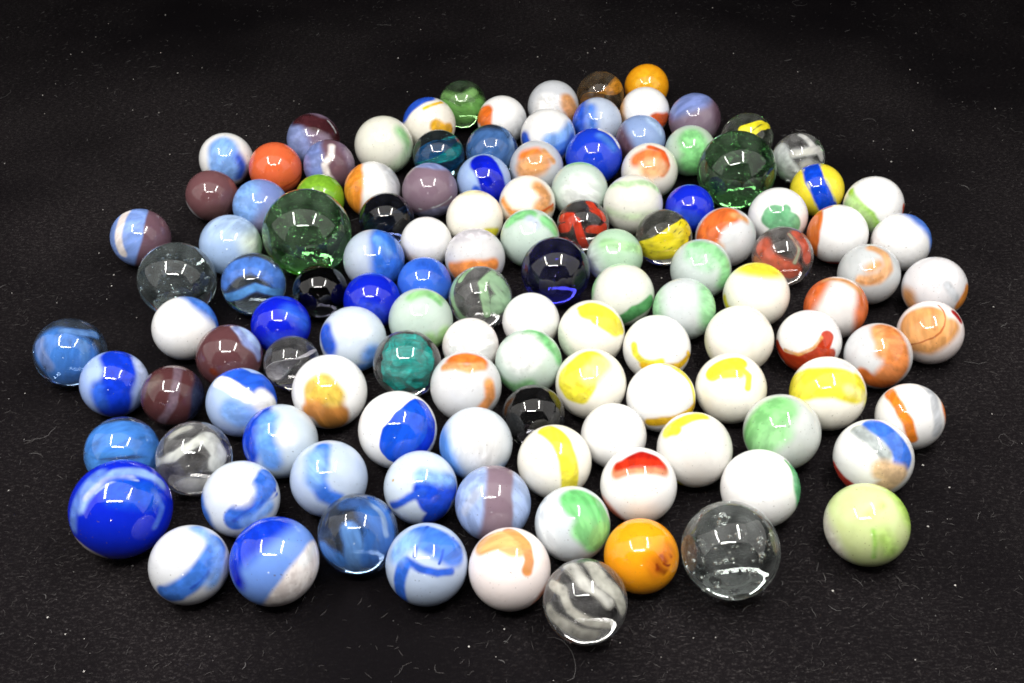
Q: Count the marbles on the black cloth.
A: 123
